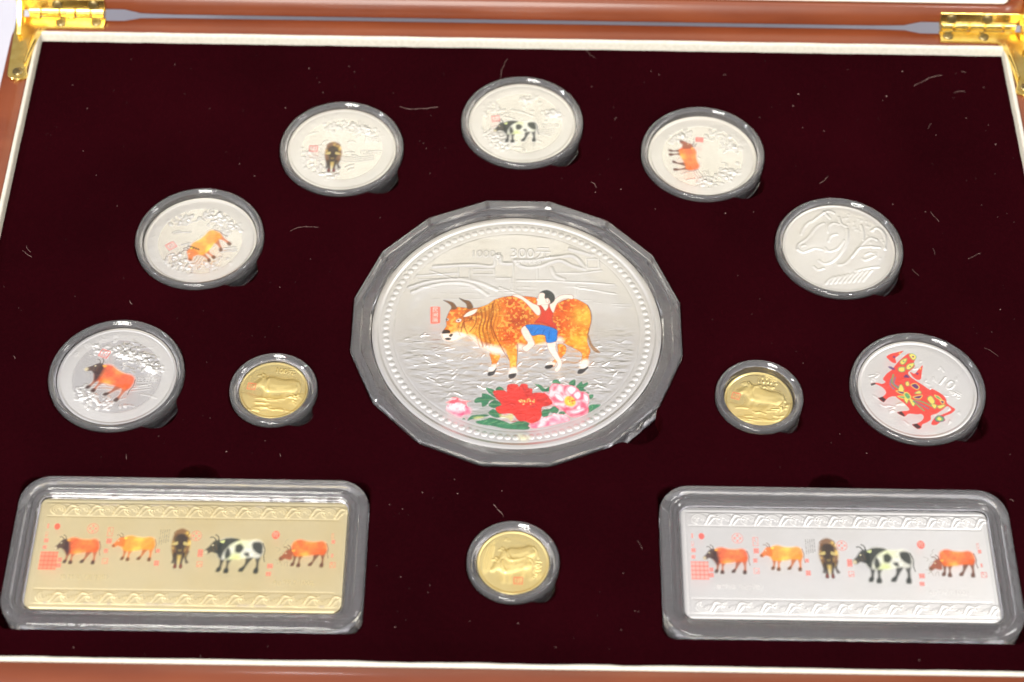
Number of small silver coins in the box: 7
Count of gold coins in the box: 3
